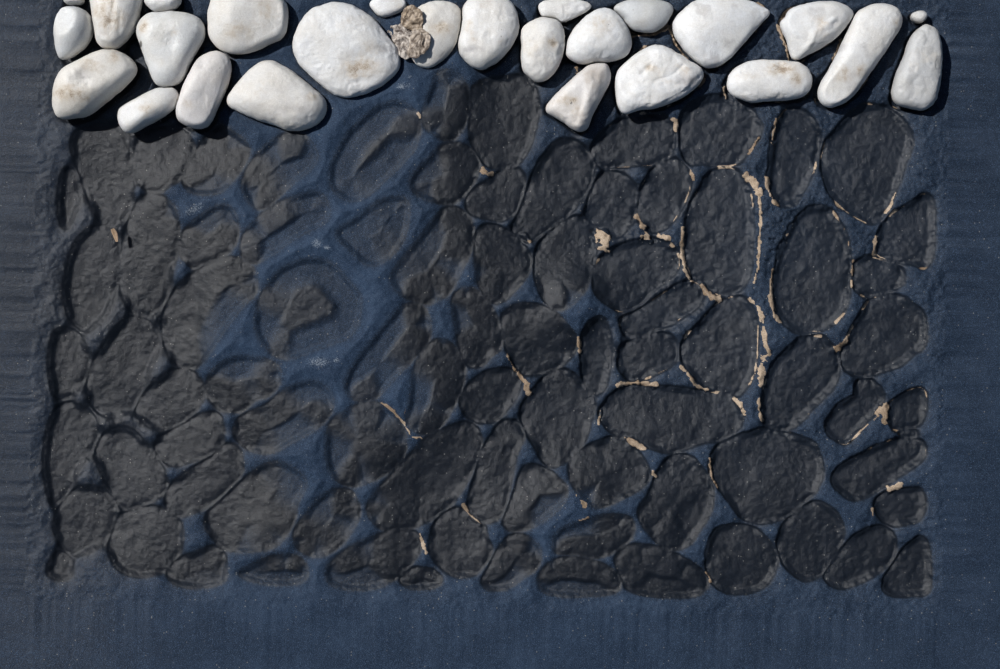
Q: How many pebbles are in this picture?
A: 26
